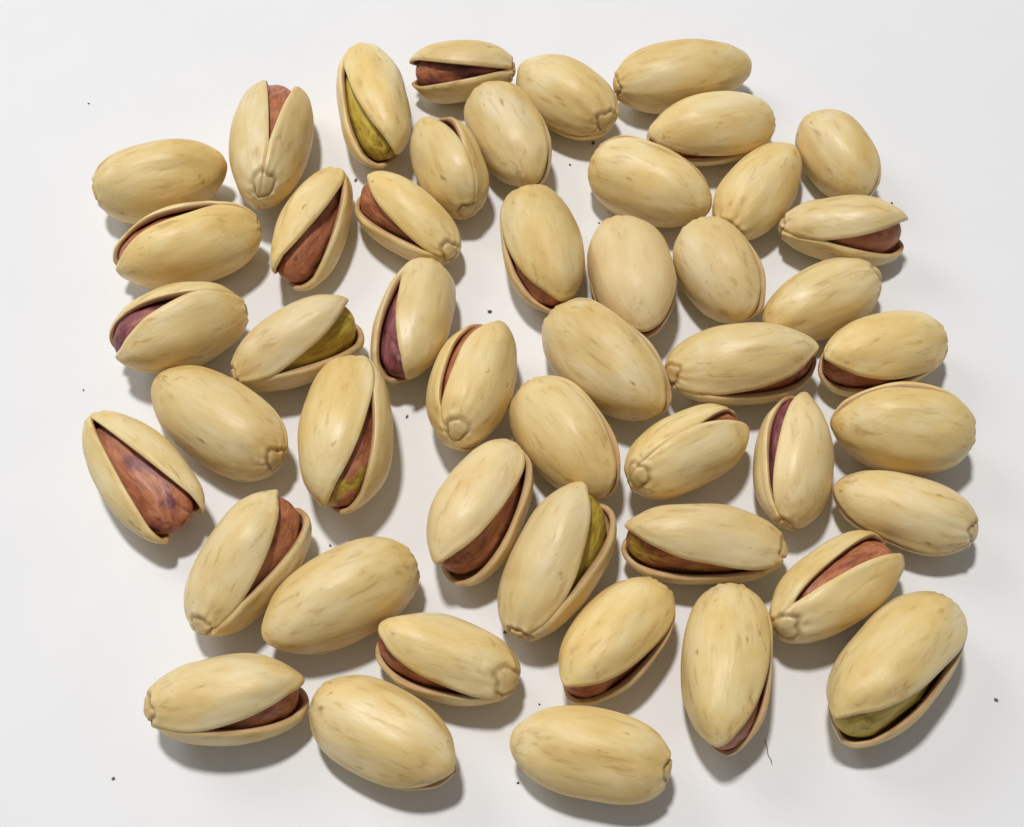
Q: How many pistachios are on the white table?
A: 48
